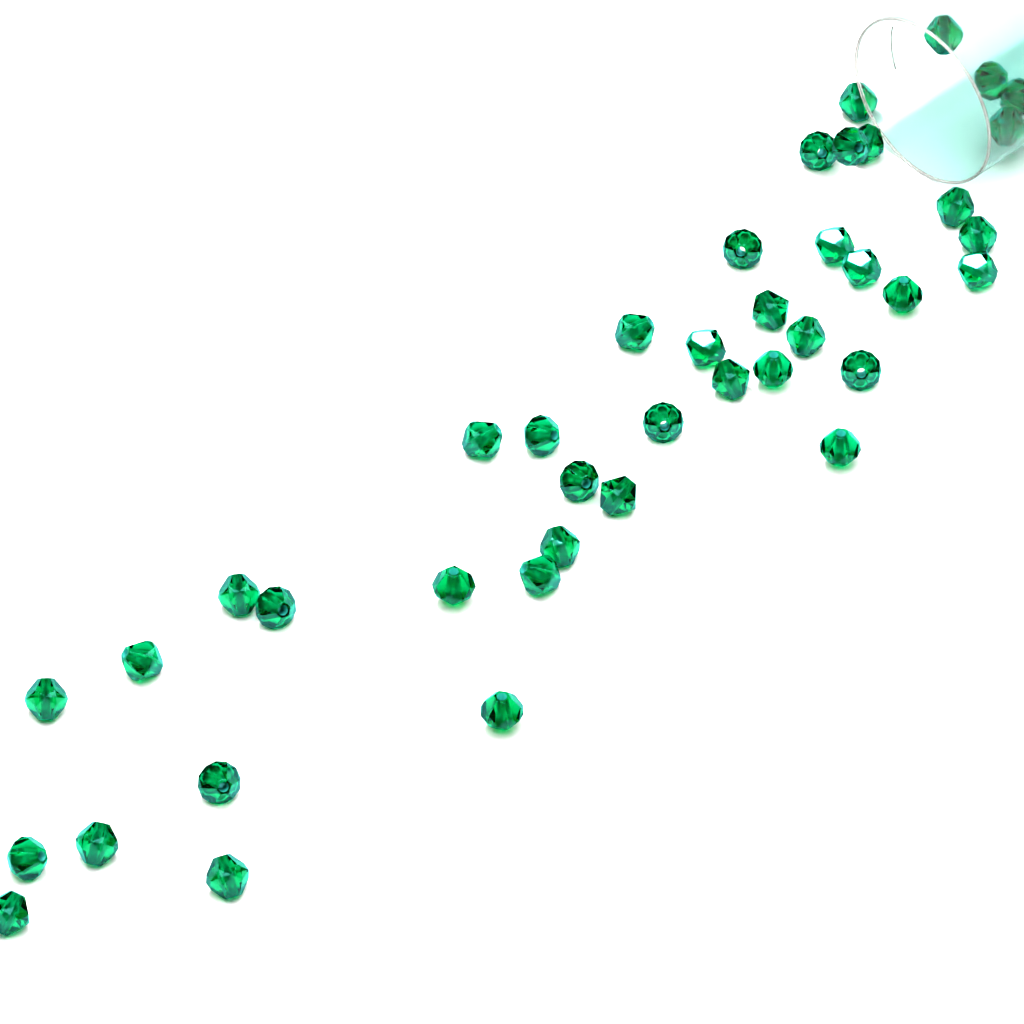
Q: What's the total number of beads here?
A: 41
